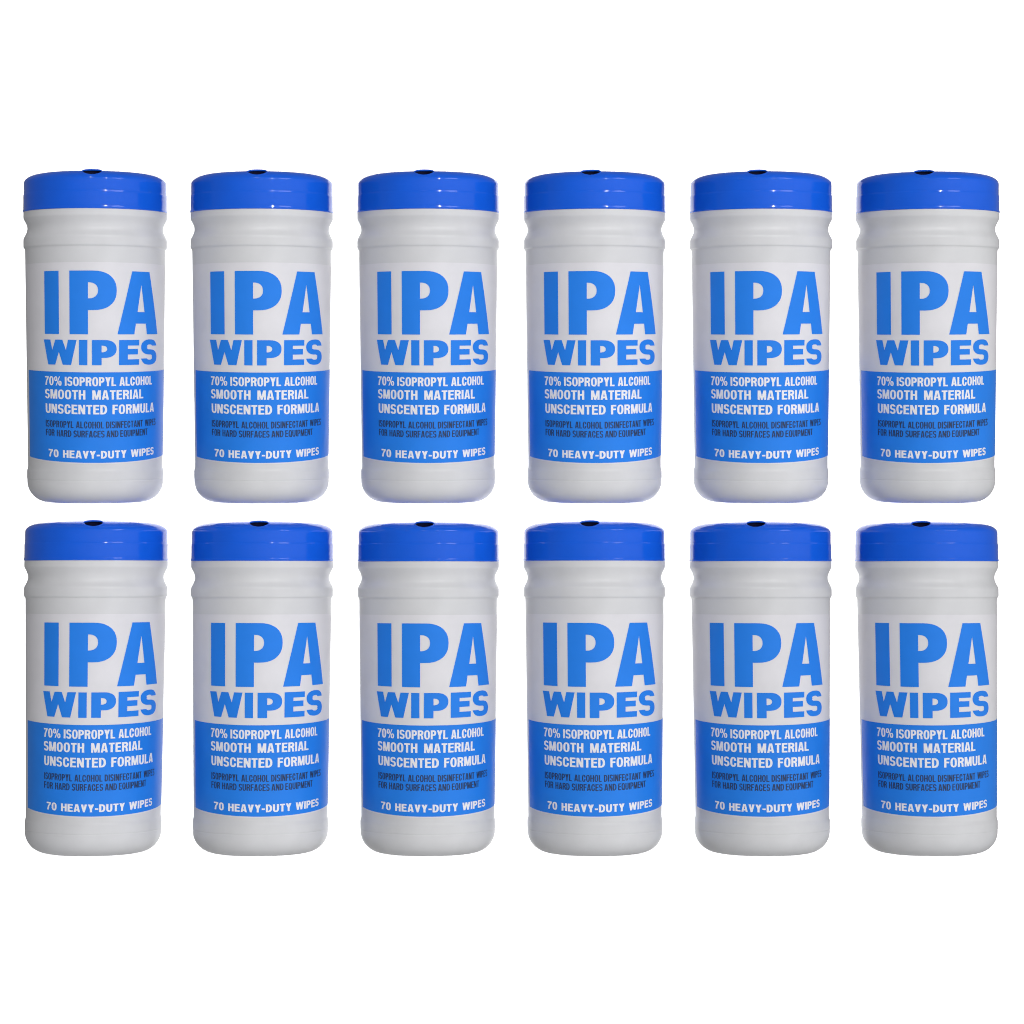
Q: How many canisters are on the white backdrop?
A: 12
